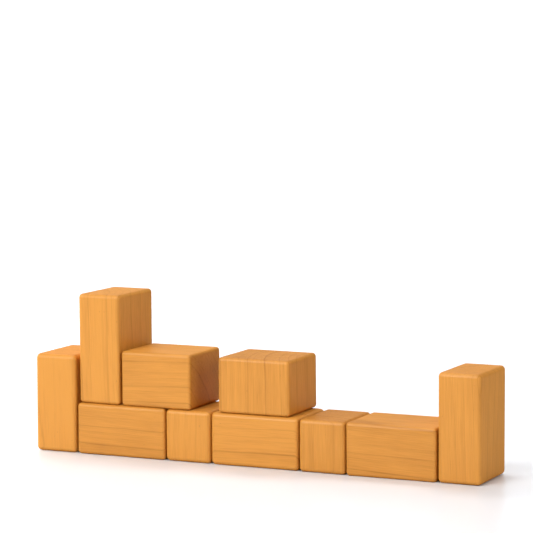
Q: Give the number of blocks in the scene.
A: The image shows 10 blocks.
